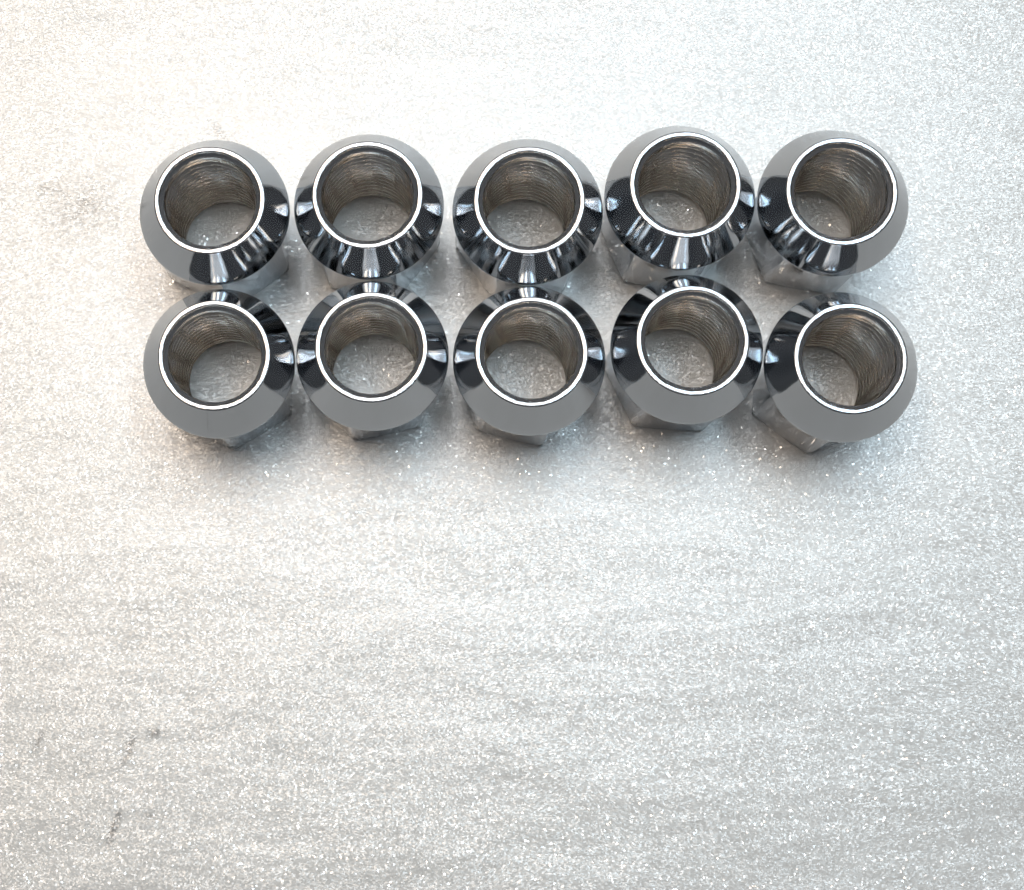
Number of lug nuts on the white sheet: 10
